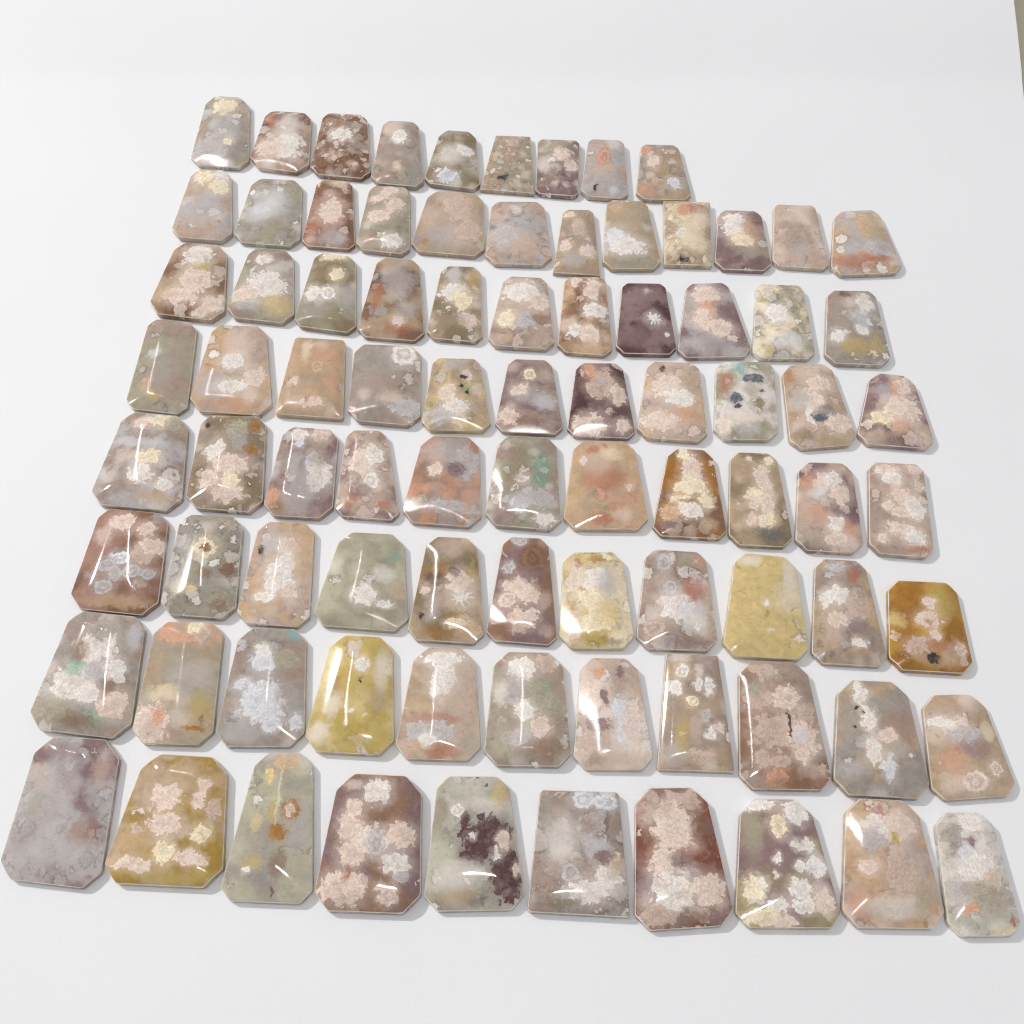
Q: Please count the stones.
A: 86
